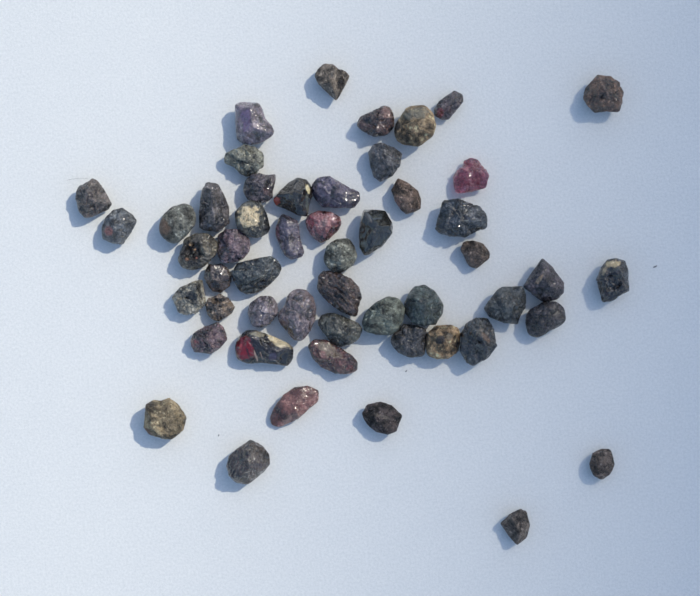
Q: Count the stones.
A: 52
